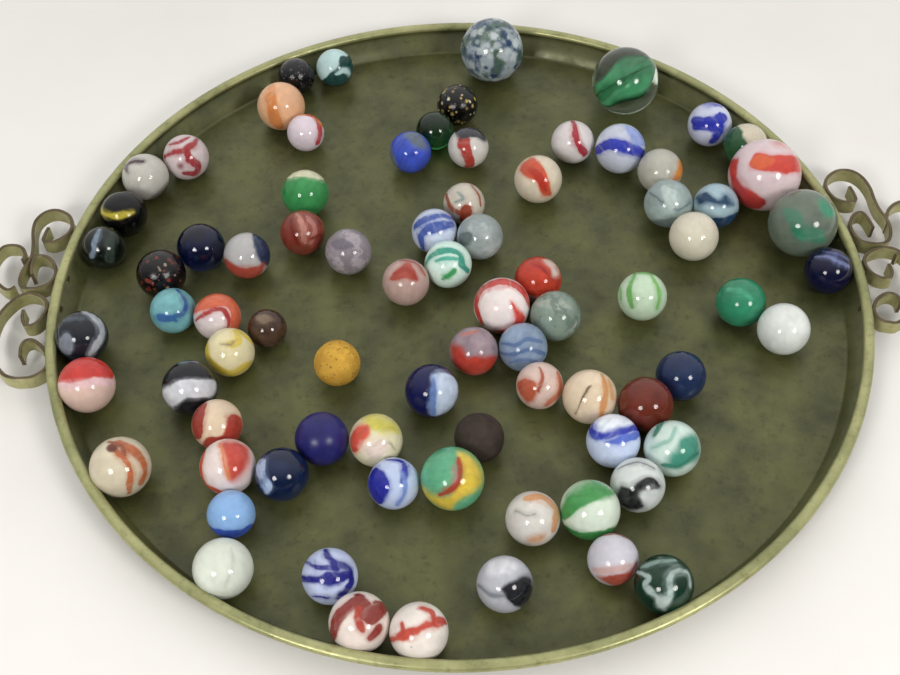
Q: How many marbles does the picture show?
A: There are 80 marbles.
